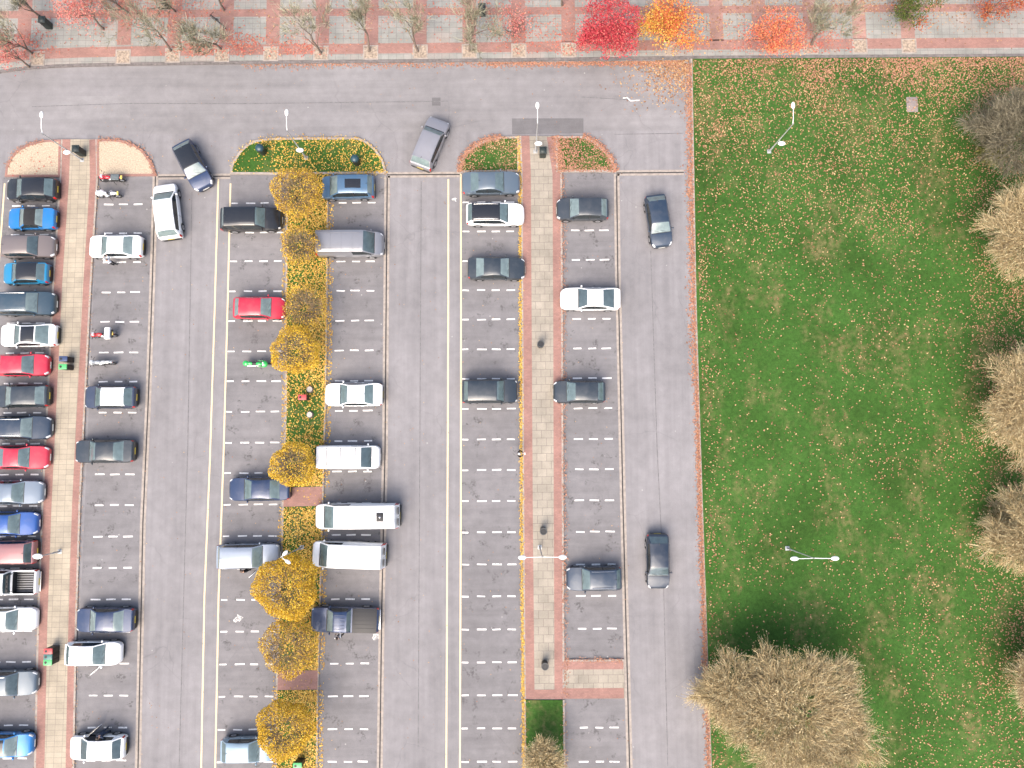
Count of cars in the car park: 42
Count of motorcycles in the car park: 5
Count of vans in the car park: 4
